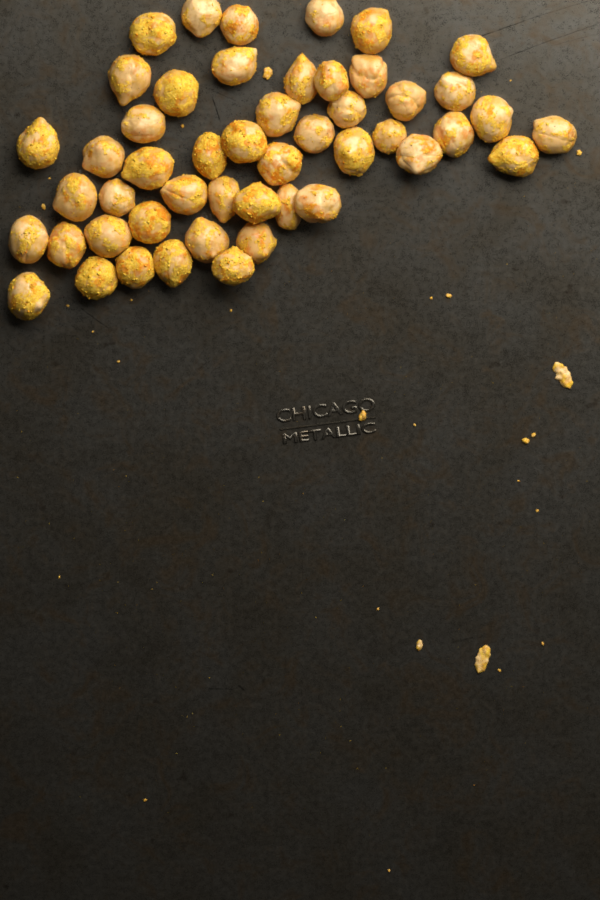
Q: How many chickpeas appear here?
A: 49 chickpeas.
